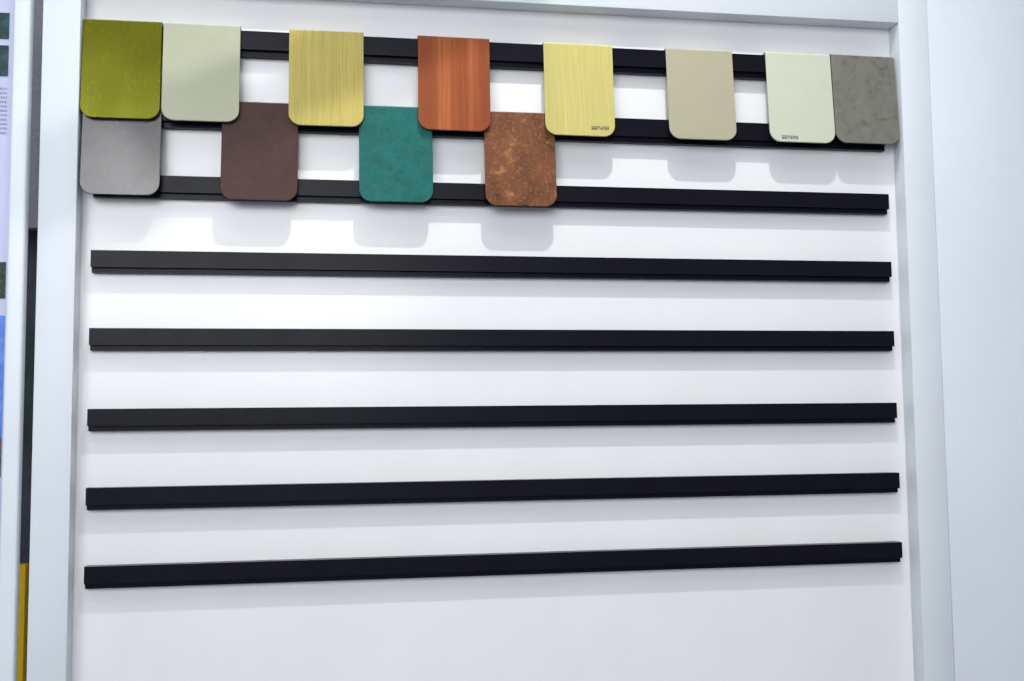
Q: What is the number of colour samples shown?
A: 12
